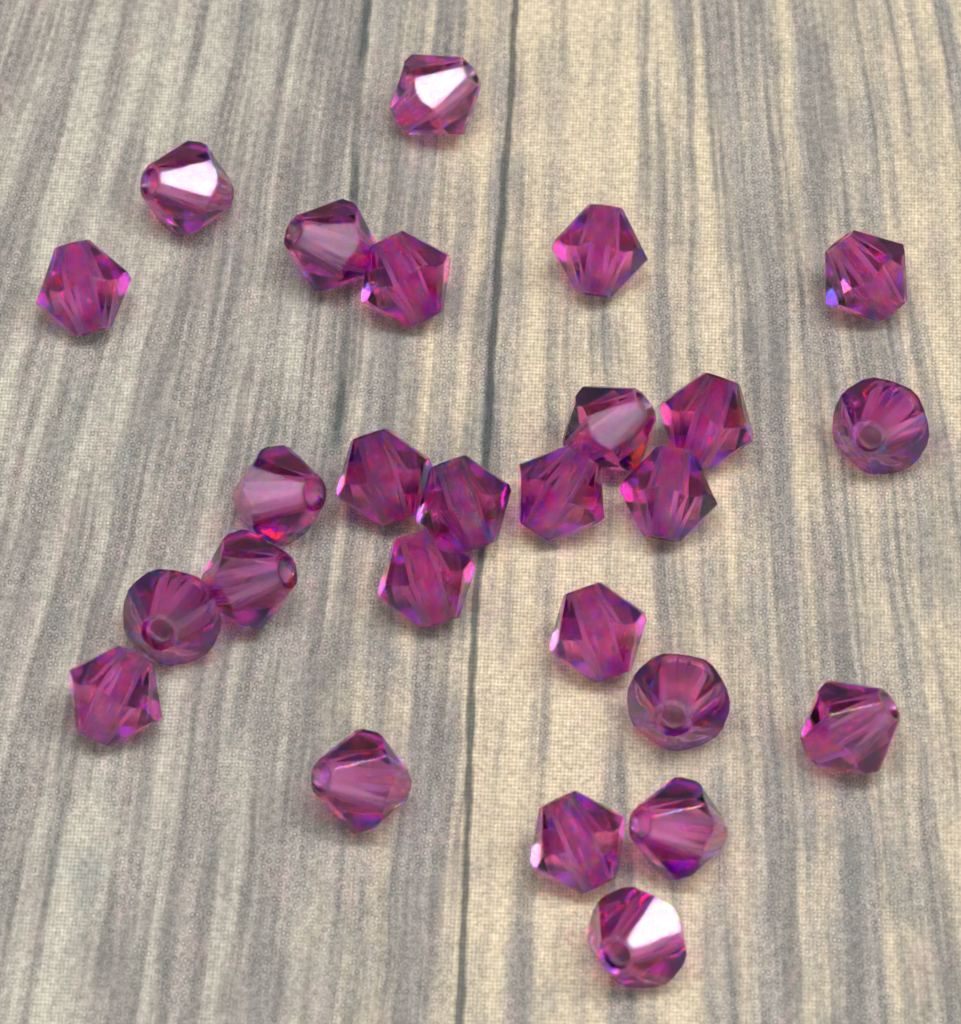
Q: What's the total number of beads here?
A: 26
